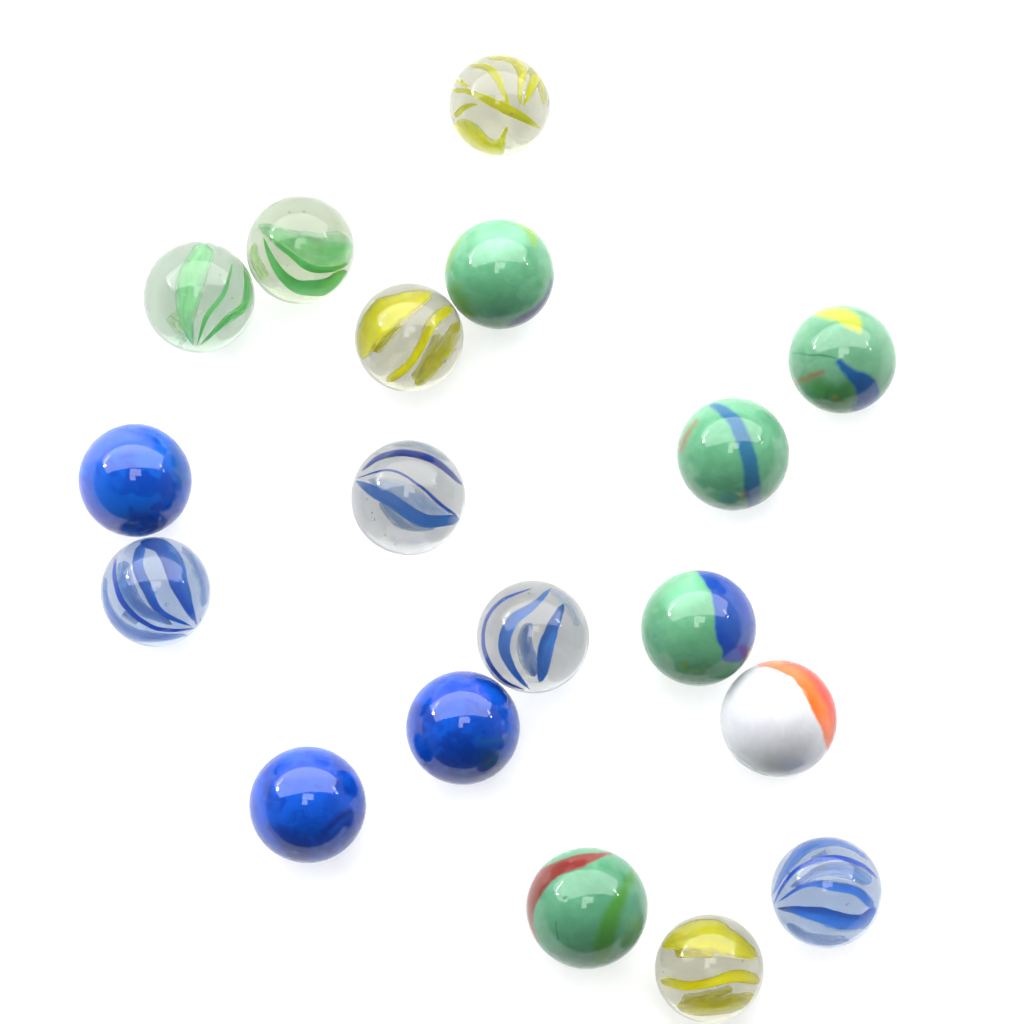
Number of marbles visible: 18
